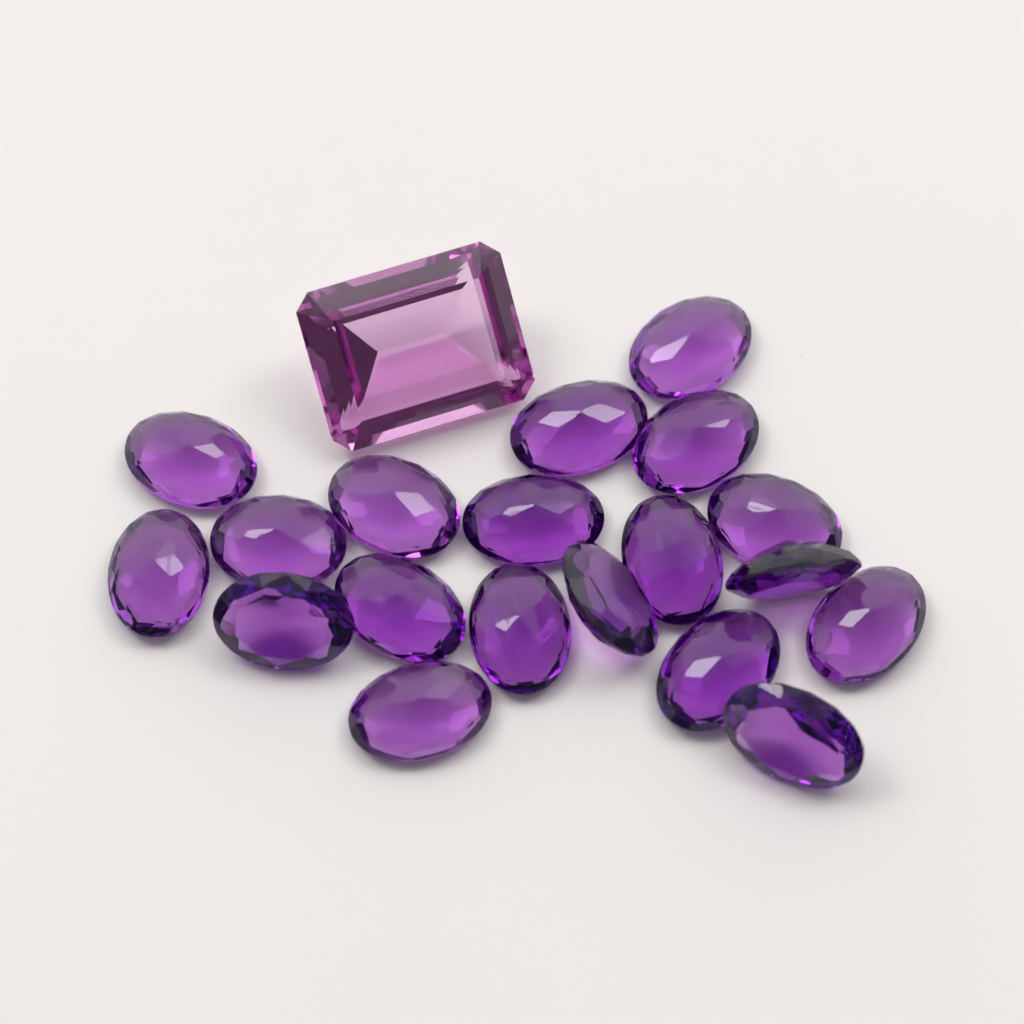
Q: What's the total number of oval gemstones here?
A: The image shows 19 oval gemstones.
